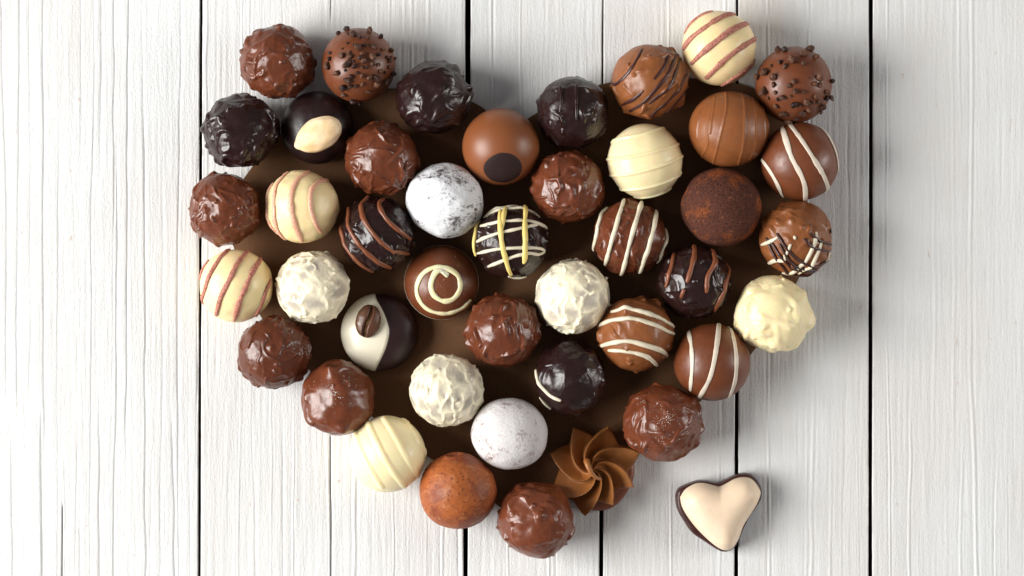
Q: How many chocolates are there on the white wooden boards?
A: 44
